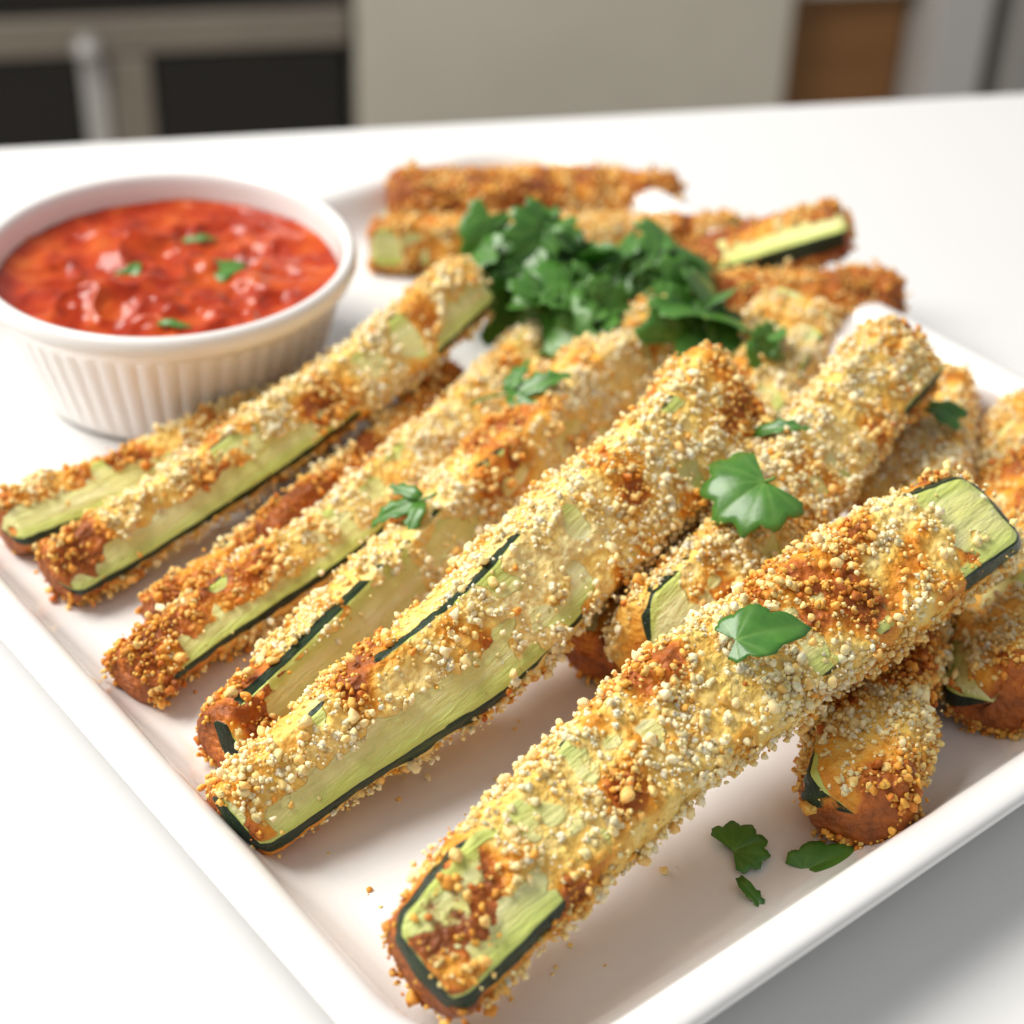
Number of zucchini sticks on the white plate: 15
